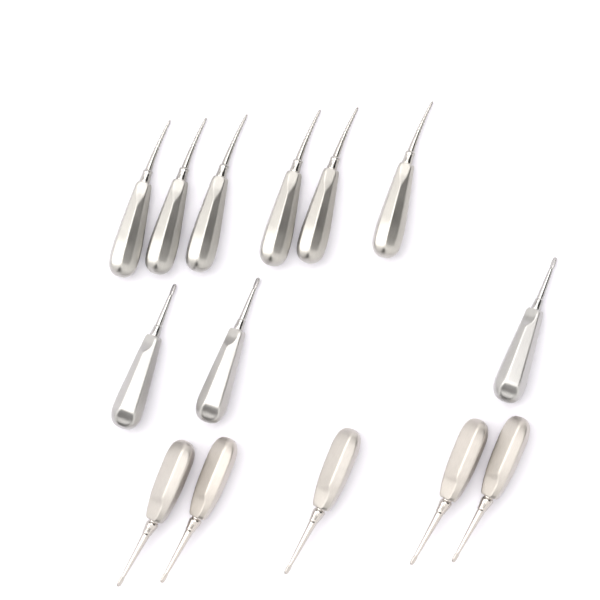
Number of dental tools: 14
